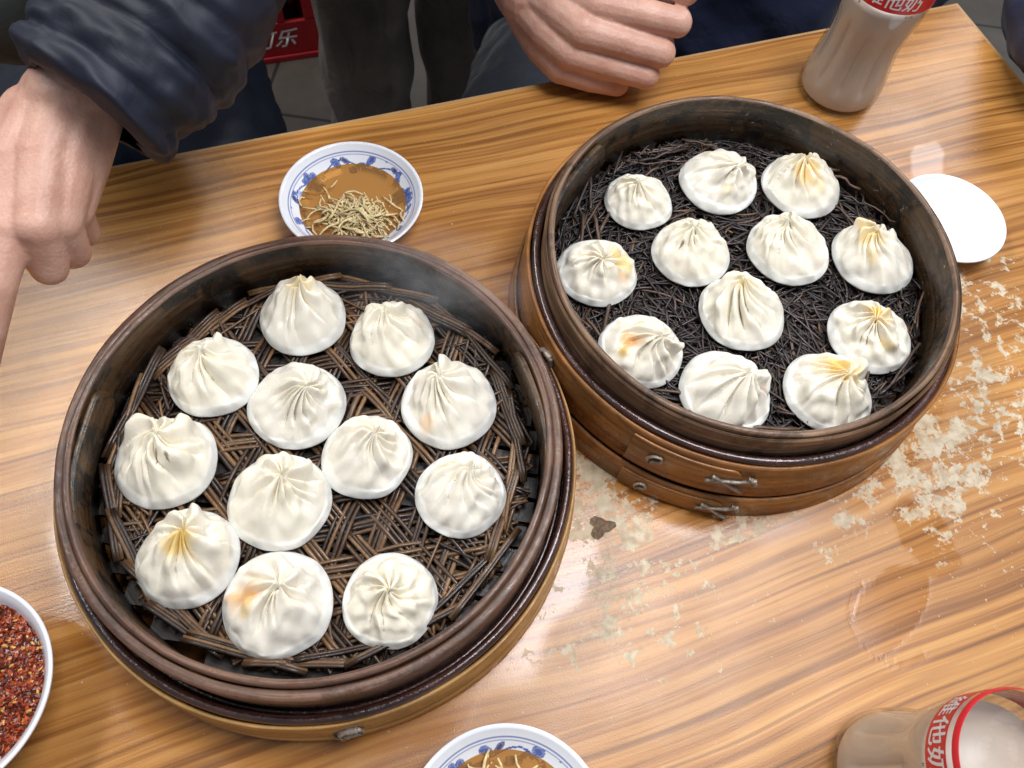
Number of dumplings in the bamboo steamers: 24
